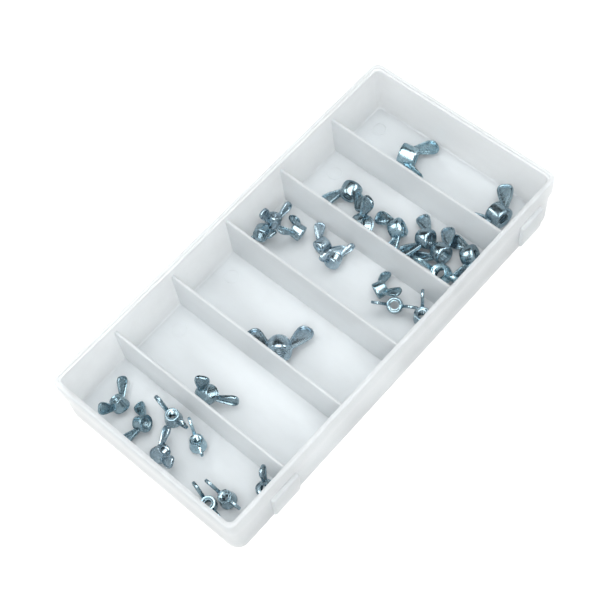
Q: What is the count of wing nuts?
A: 27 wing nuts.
